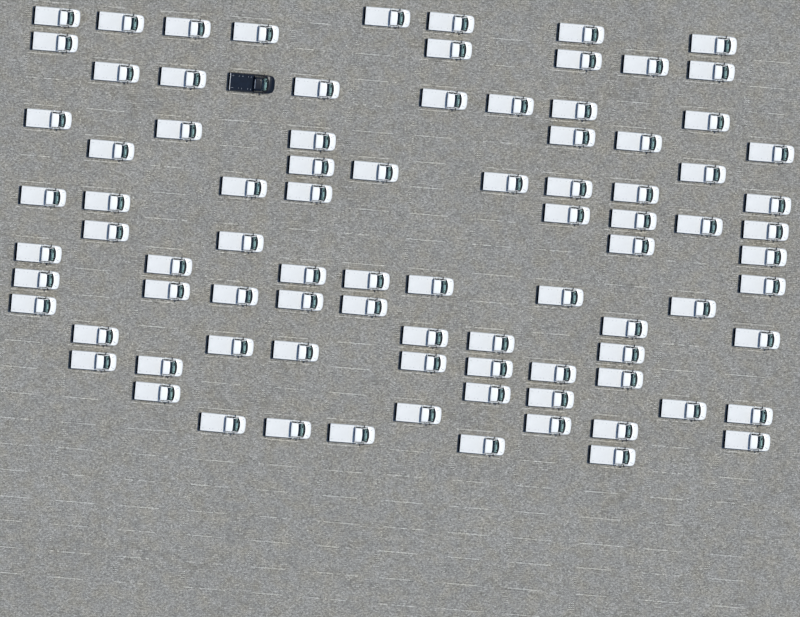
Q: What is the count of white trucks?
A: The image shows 88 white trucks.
